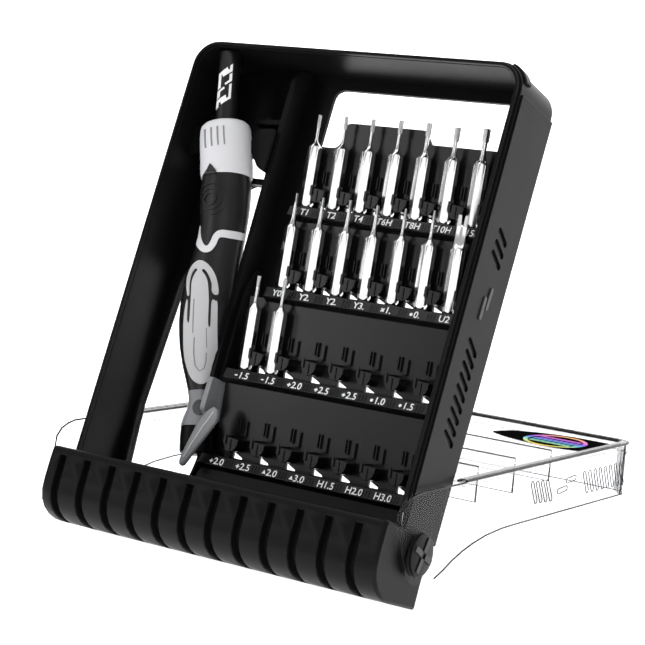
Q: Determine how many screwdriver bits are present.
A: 16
